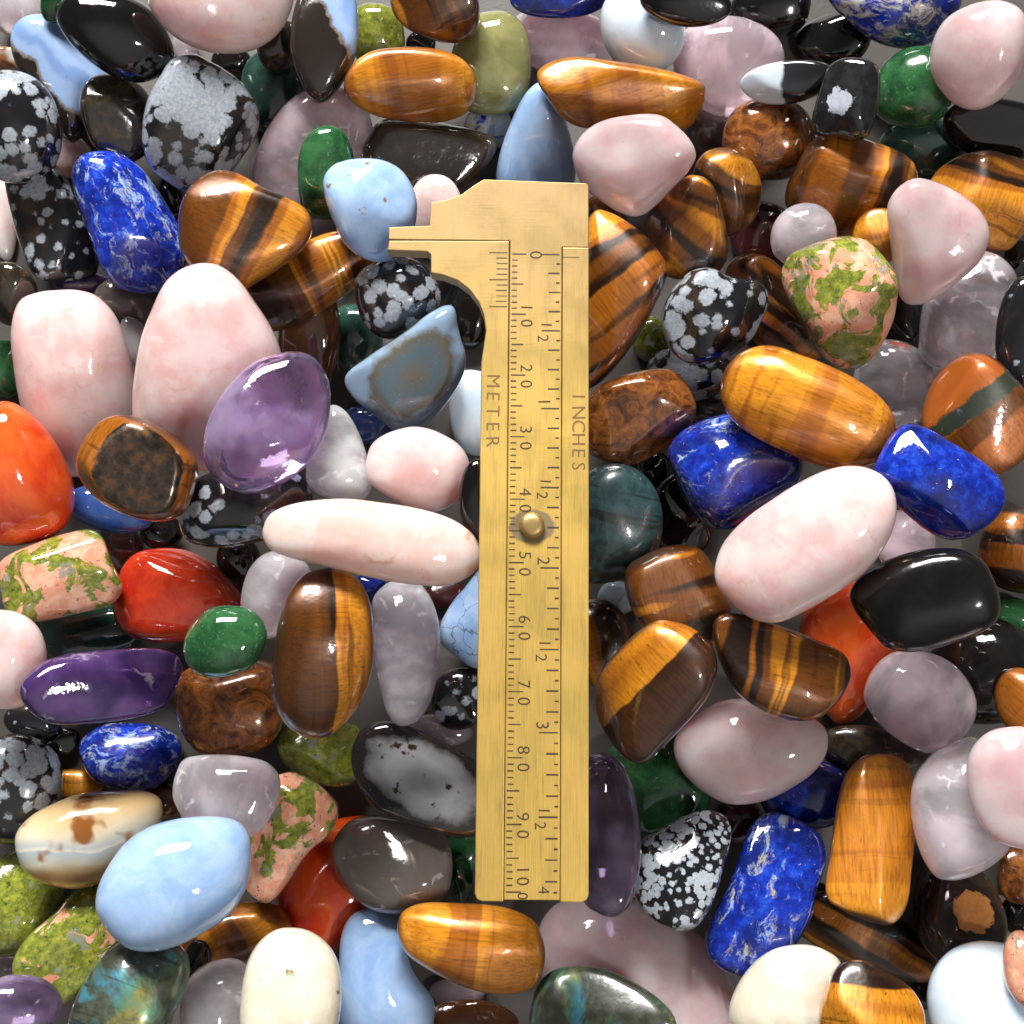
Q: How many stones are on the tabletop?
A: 186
